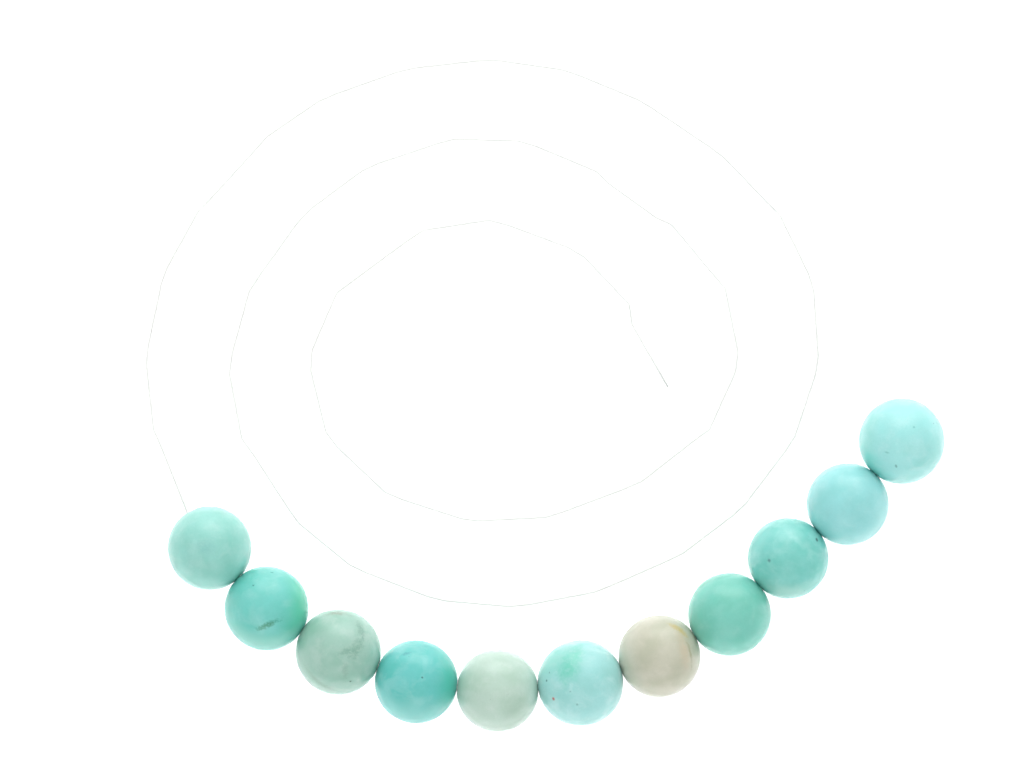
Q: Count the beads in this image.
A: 11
